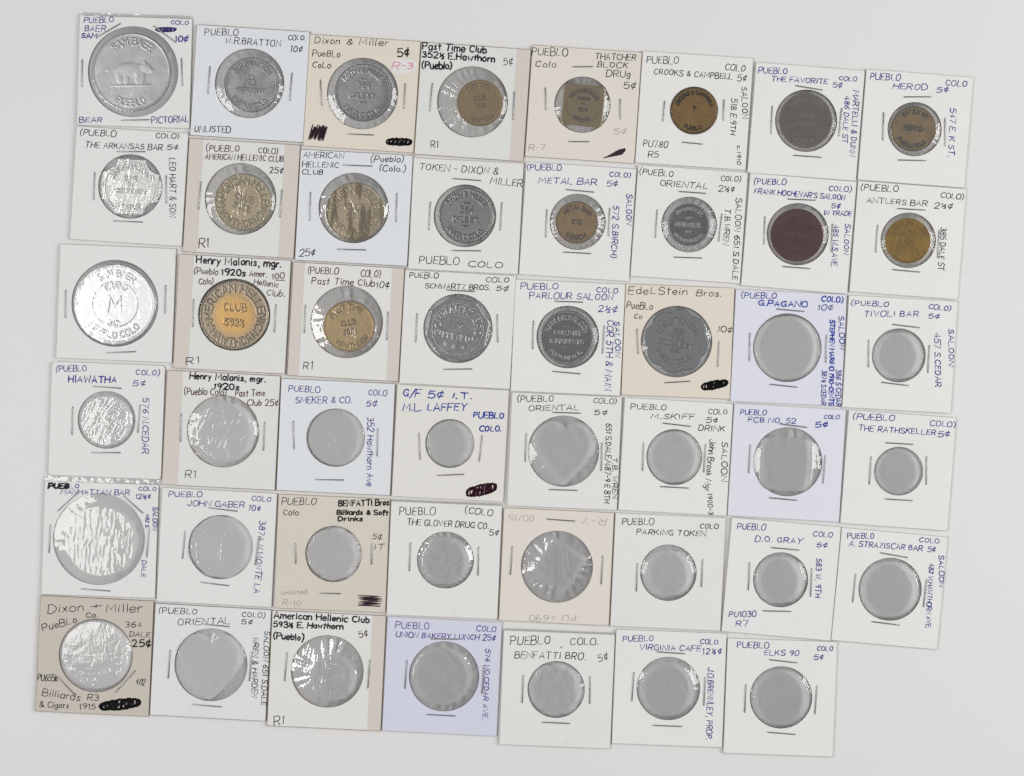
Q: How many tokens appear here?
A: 22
